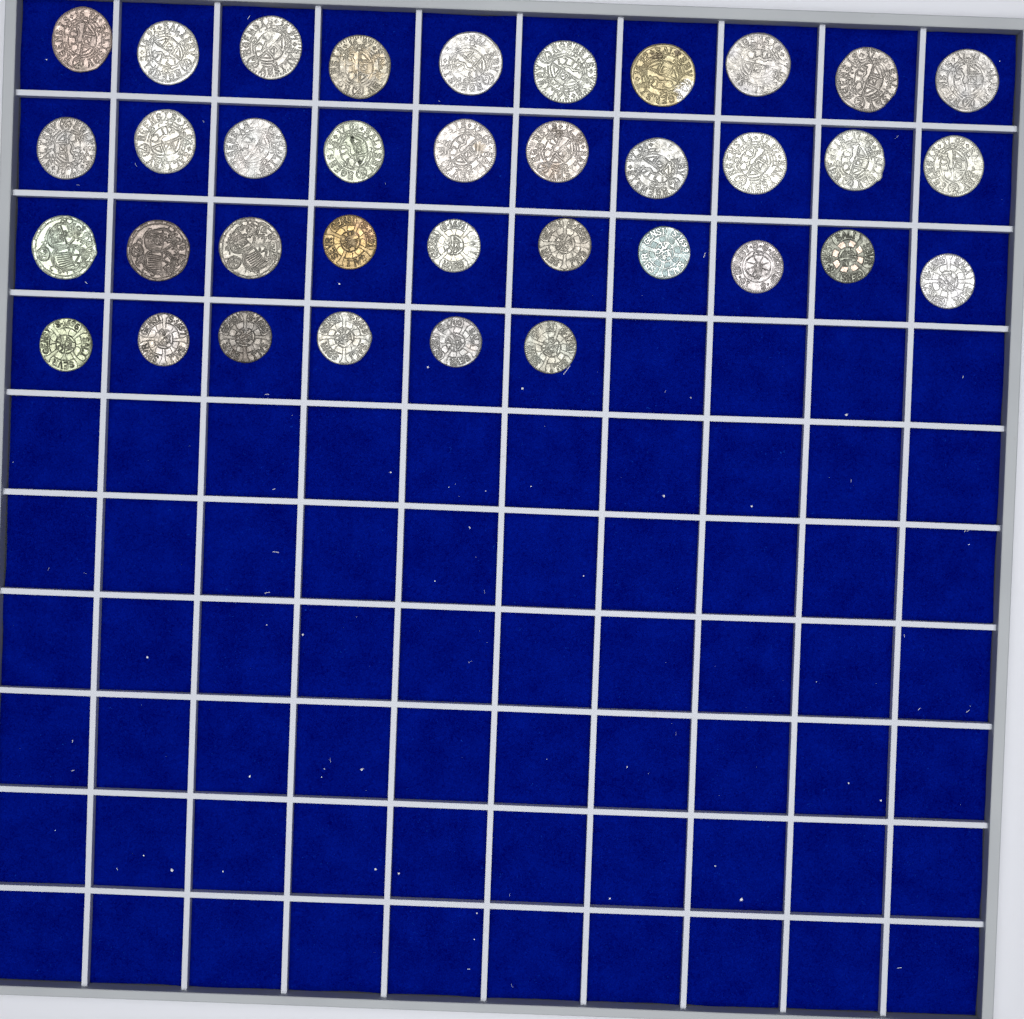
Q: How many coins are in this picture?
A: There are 36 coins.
